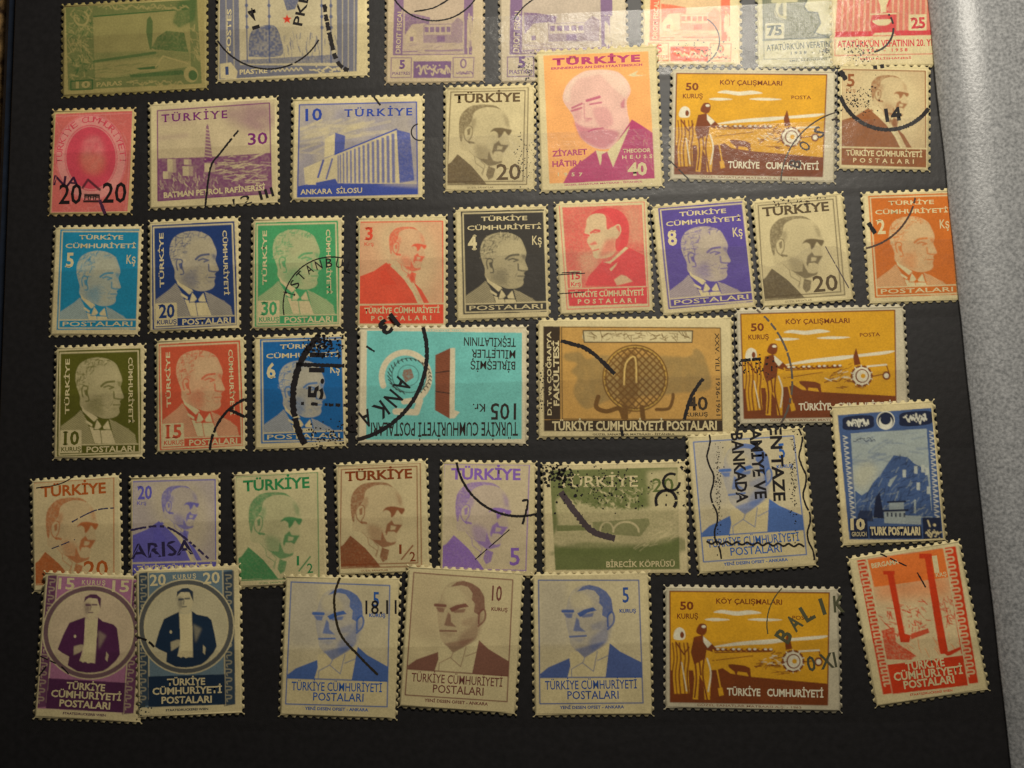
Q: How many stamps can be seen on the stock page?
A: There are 44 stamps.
